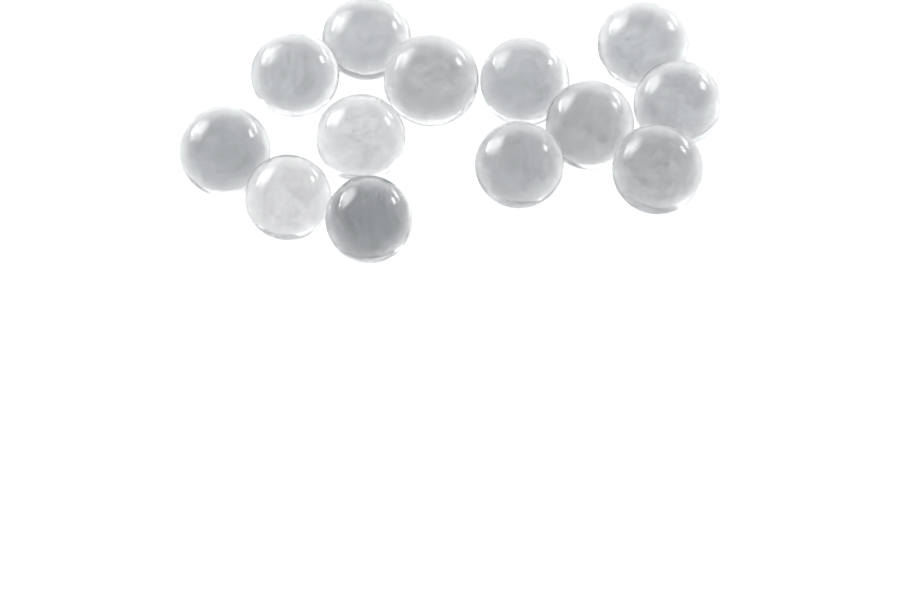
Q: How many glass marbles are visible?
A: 13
